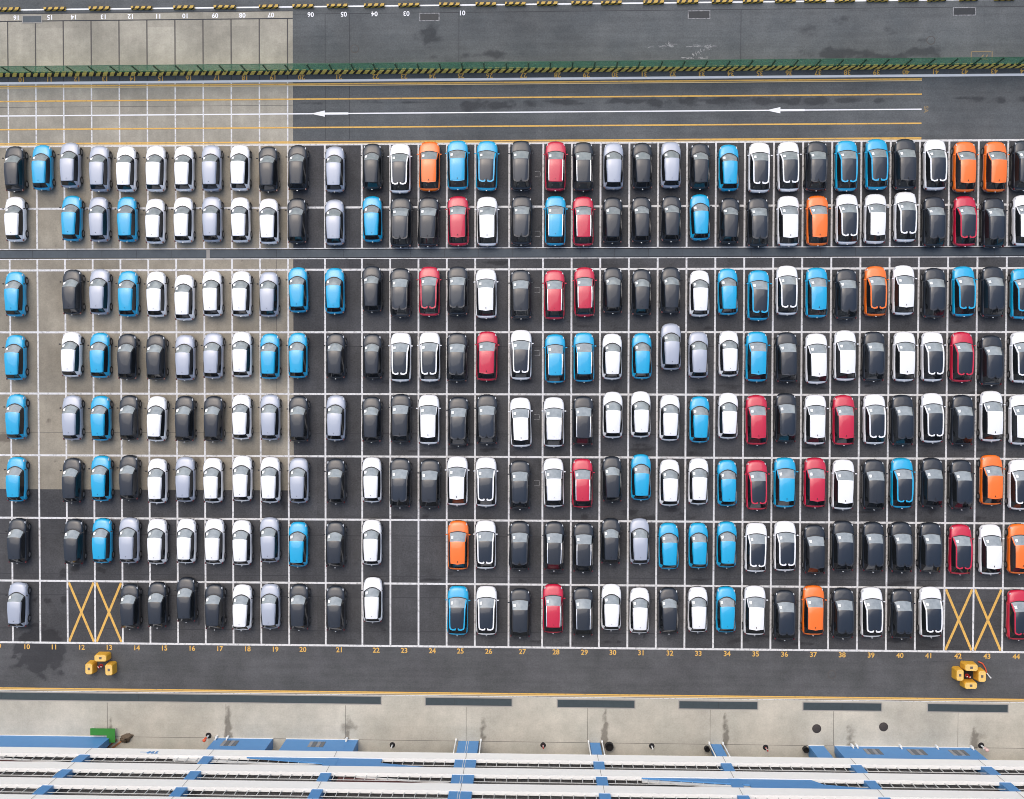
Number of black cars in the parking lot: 87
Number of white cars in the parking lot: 83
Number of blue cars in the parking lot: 44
